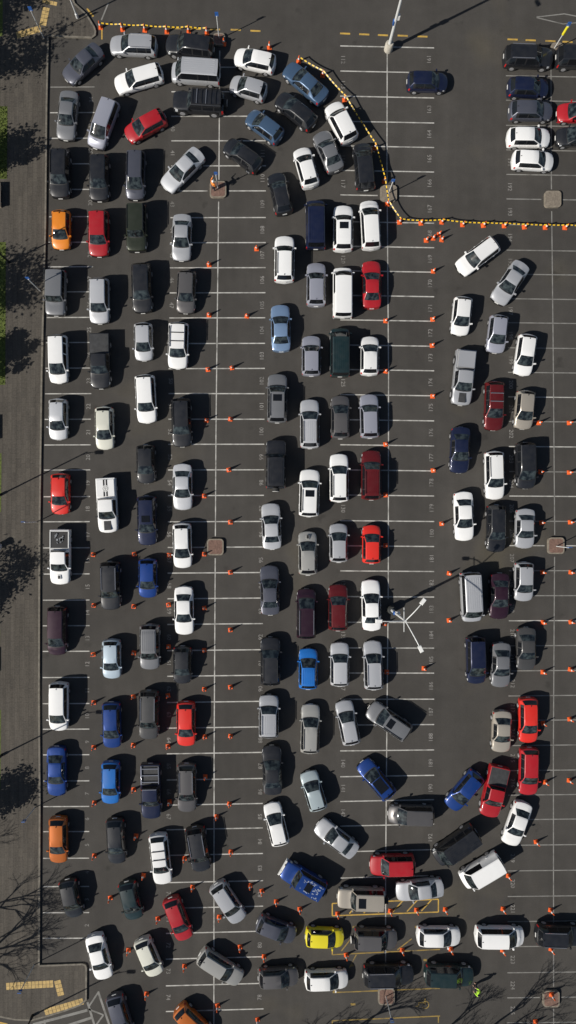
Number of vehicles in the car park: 167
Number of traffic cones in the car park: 135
